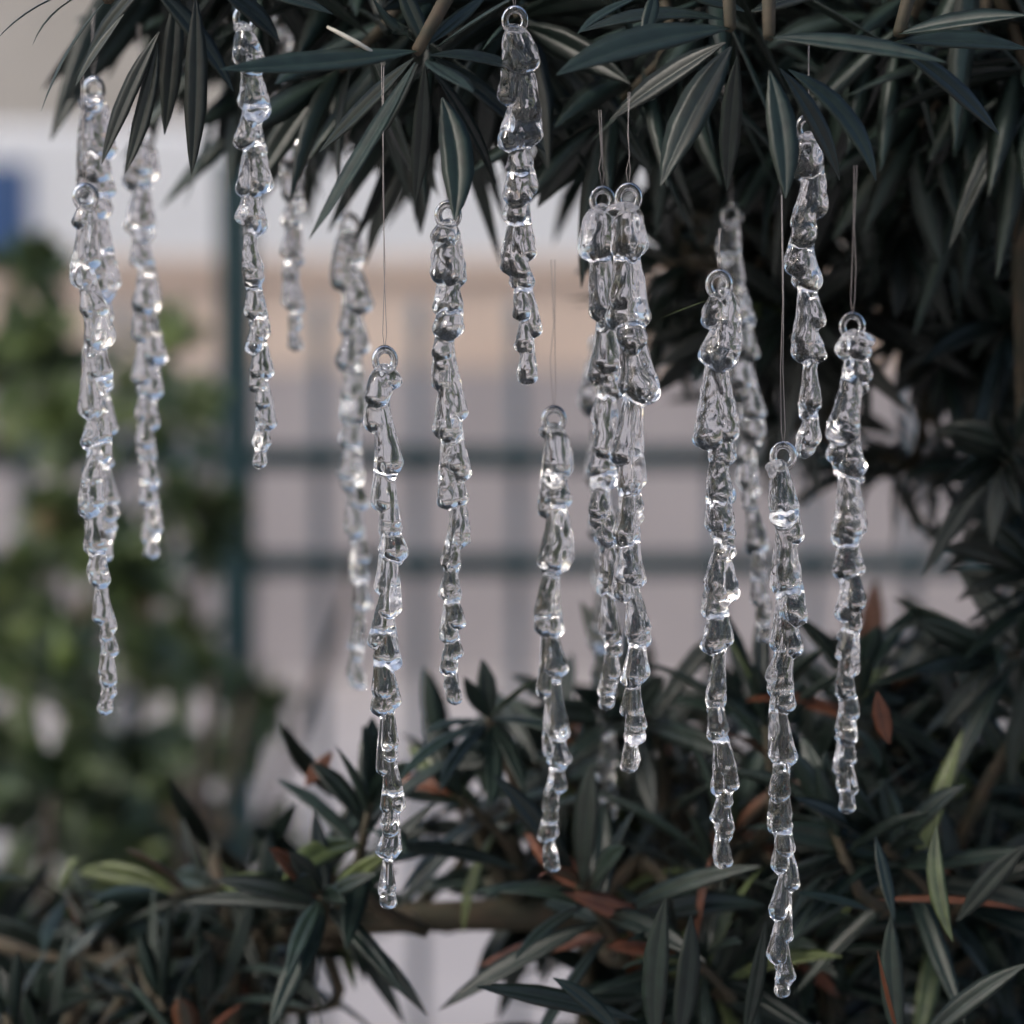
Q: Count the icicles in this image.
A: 18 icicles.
